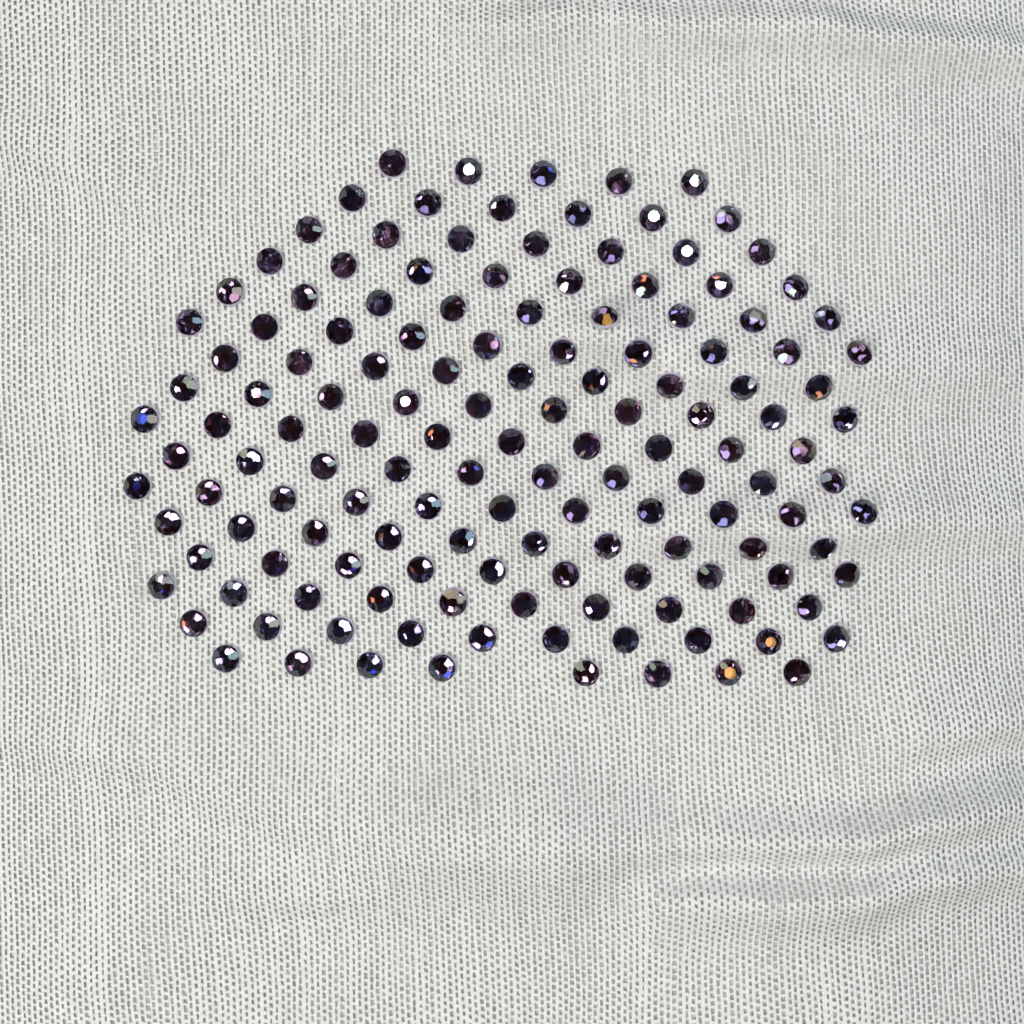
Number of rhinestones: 143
